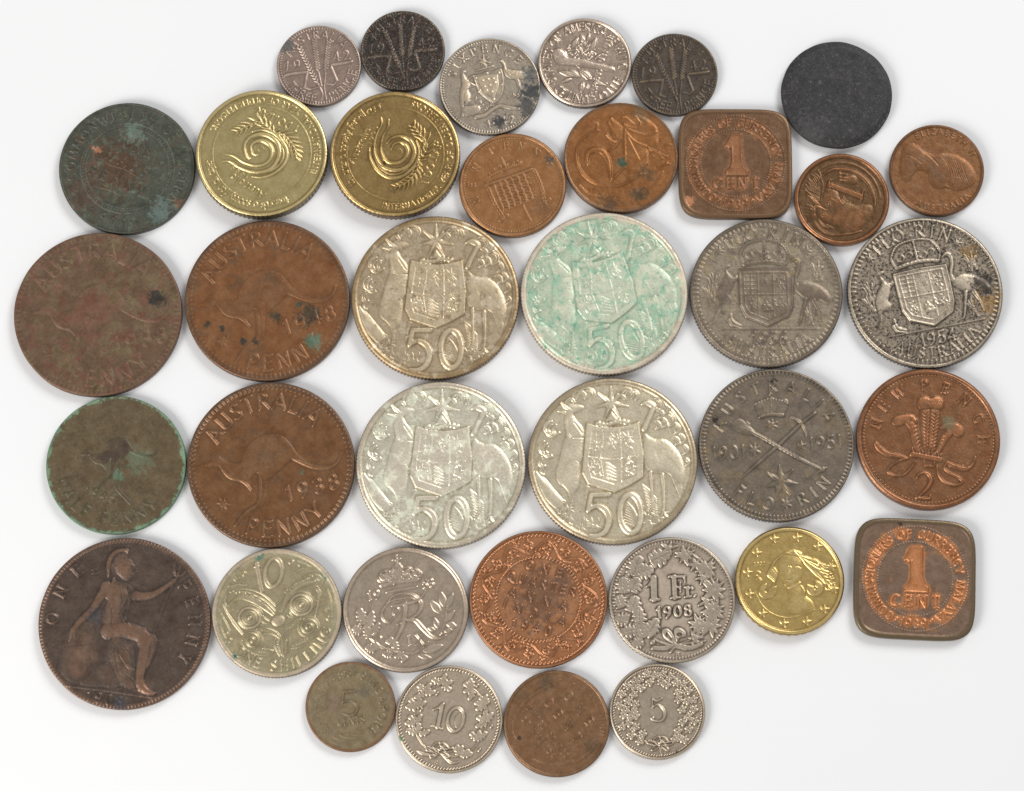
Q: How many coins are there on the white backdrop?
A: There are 37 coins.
